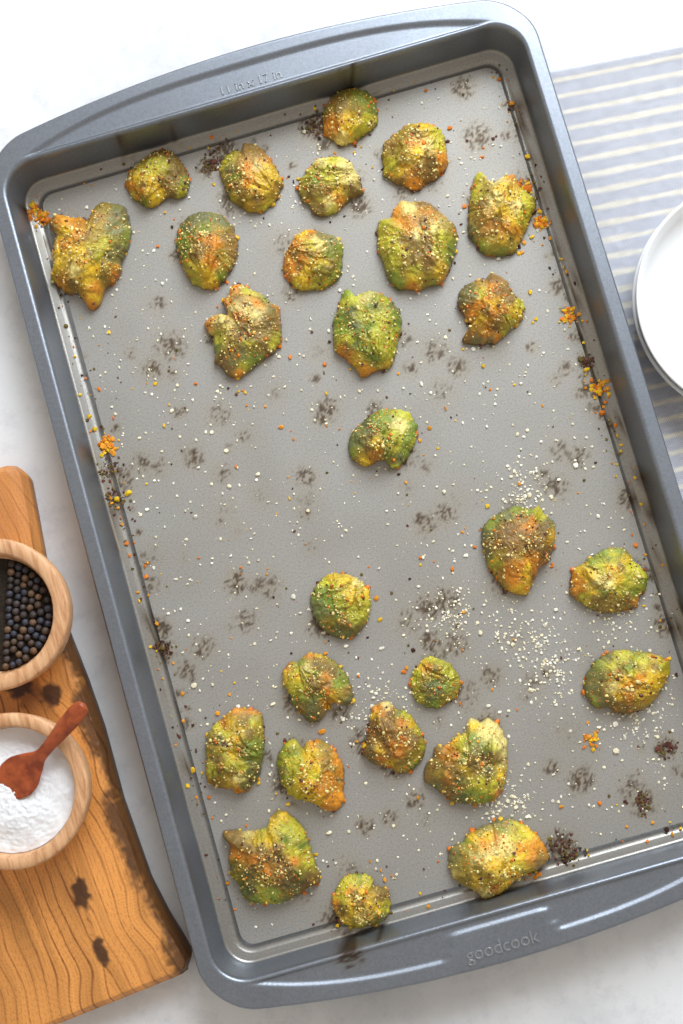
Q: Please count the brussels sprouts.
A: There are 27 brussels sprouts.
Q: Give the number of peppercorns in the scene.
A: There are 70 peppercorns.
